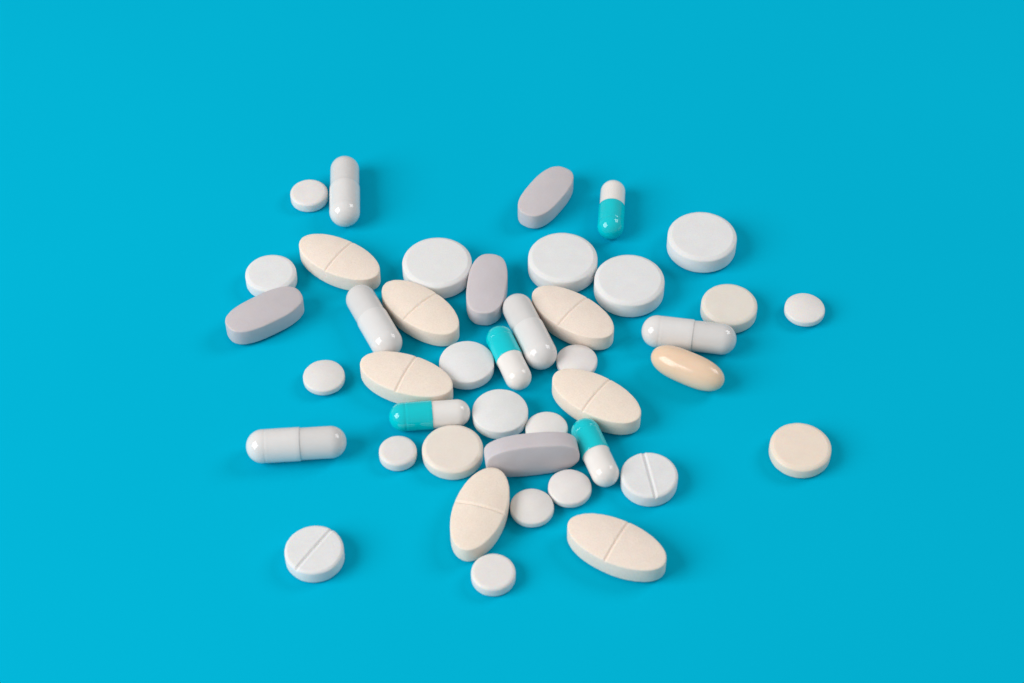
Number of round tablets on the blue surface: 21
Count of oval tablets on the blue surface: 11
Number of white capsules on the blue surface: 5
